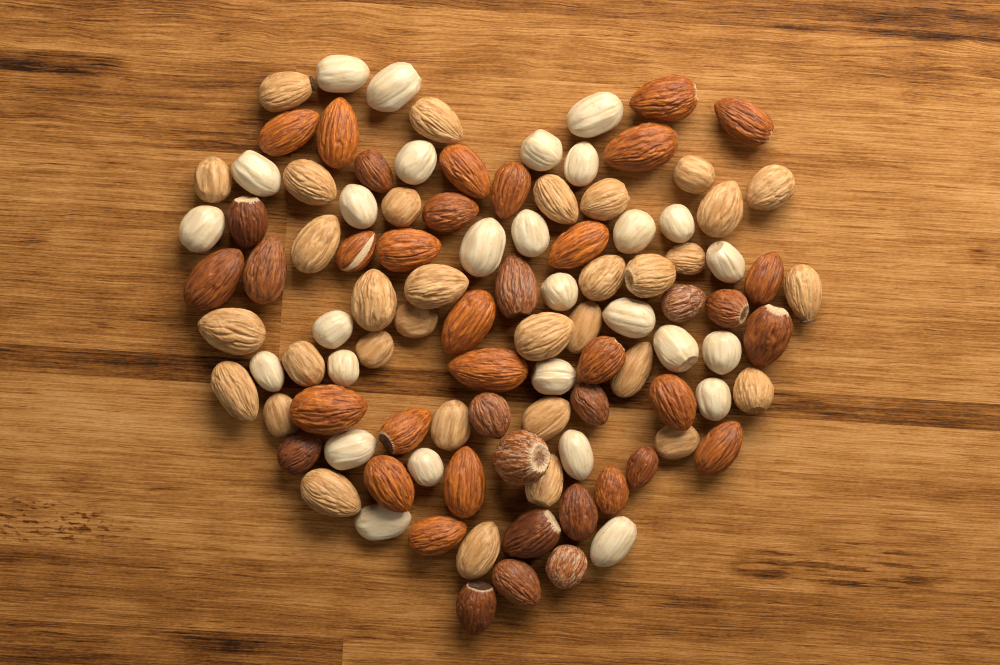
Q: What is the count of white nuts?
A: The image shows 28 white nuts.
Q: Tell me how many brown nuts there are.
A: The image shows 41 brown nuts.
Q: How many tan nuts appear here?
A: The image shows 33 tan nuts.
